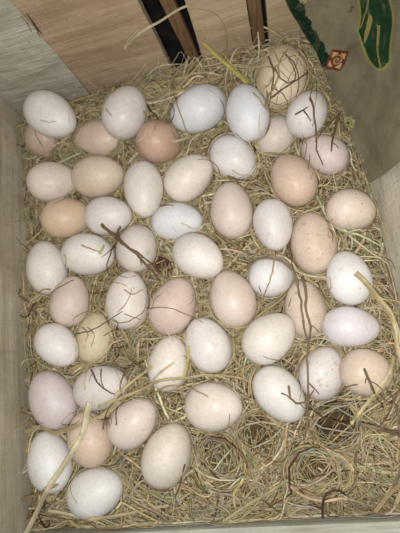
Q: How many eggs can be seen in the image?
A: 52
